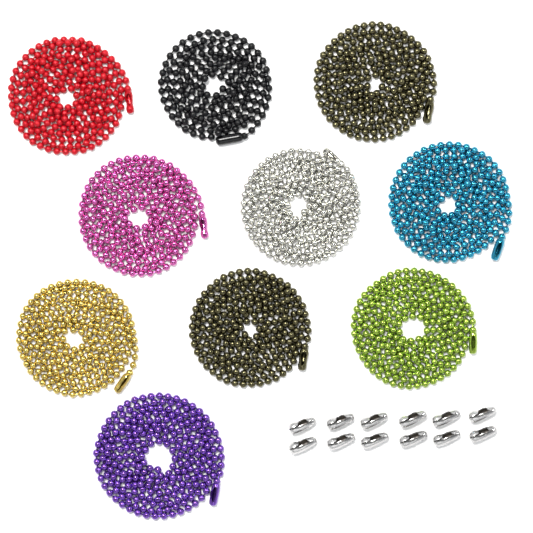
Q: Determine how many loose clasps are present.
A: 12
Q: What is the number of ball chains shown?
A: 10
